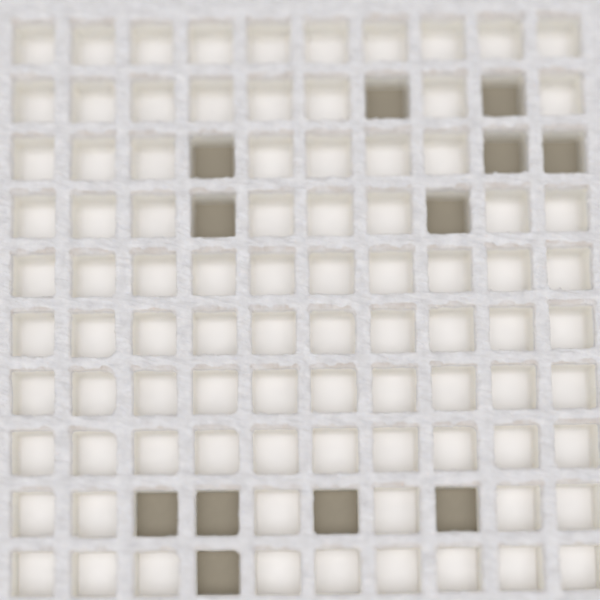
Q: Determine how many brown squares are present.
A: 12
